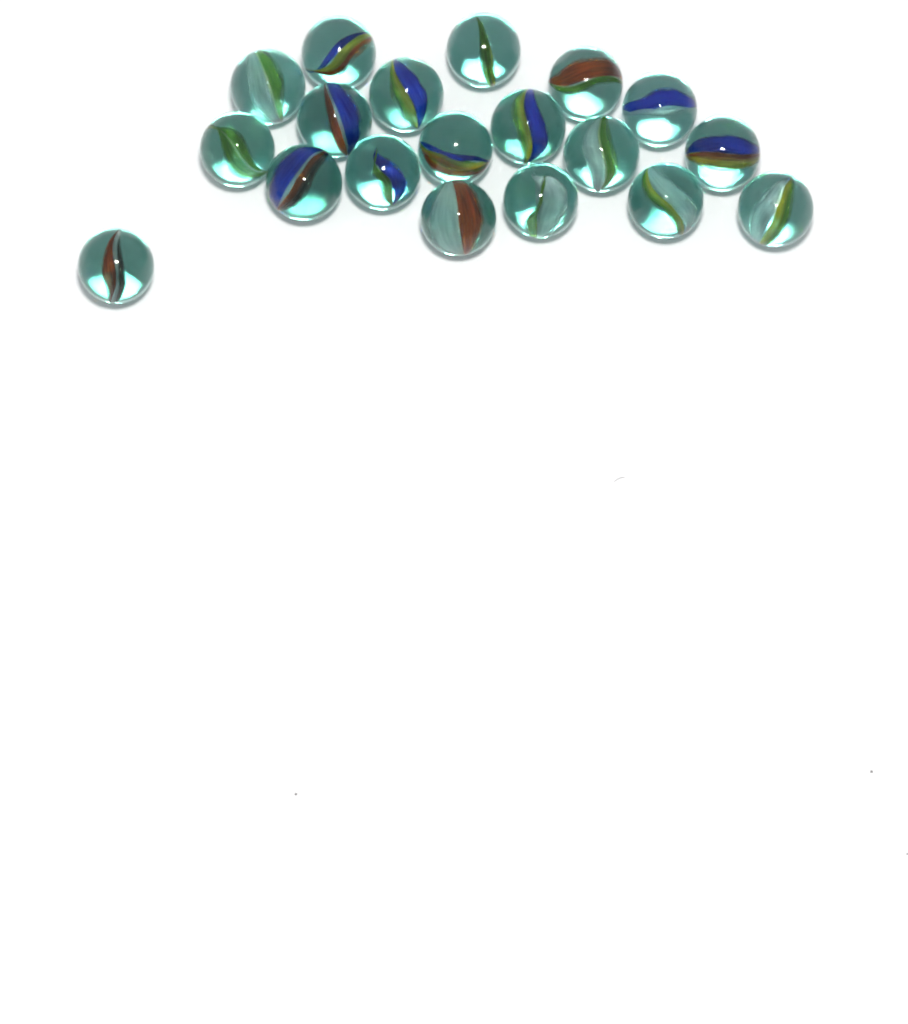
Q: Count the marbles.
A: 19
